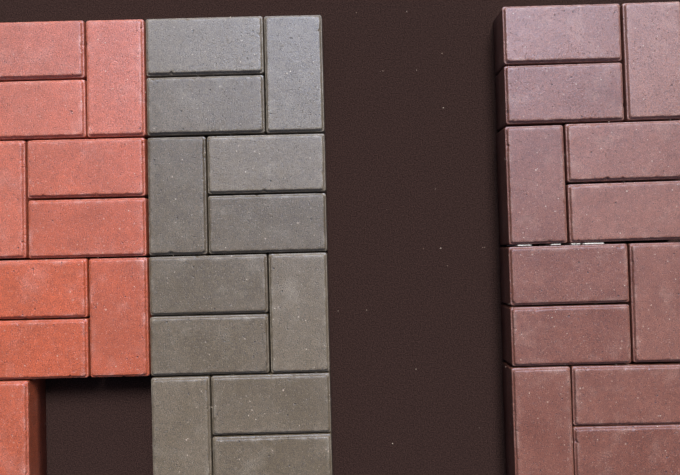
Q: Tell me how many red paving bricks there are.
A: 10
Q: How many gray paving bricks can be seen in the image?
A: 12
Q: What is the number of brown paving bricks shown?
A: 12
